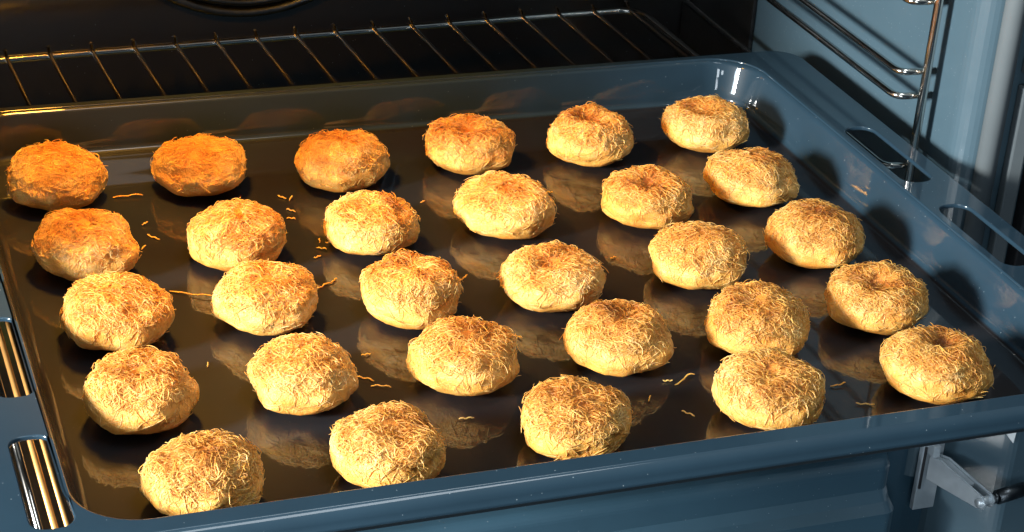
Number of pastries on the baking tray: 29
